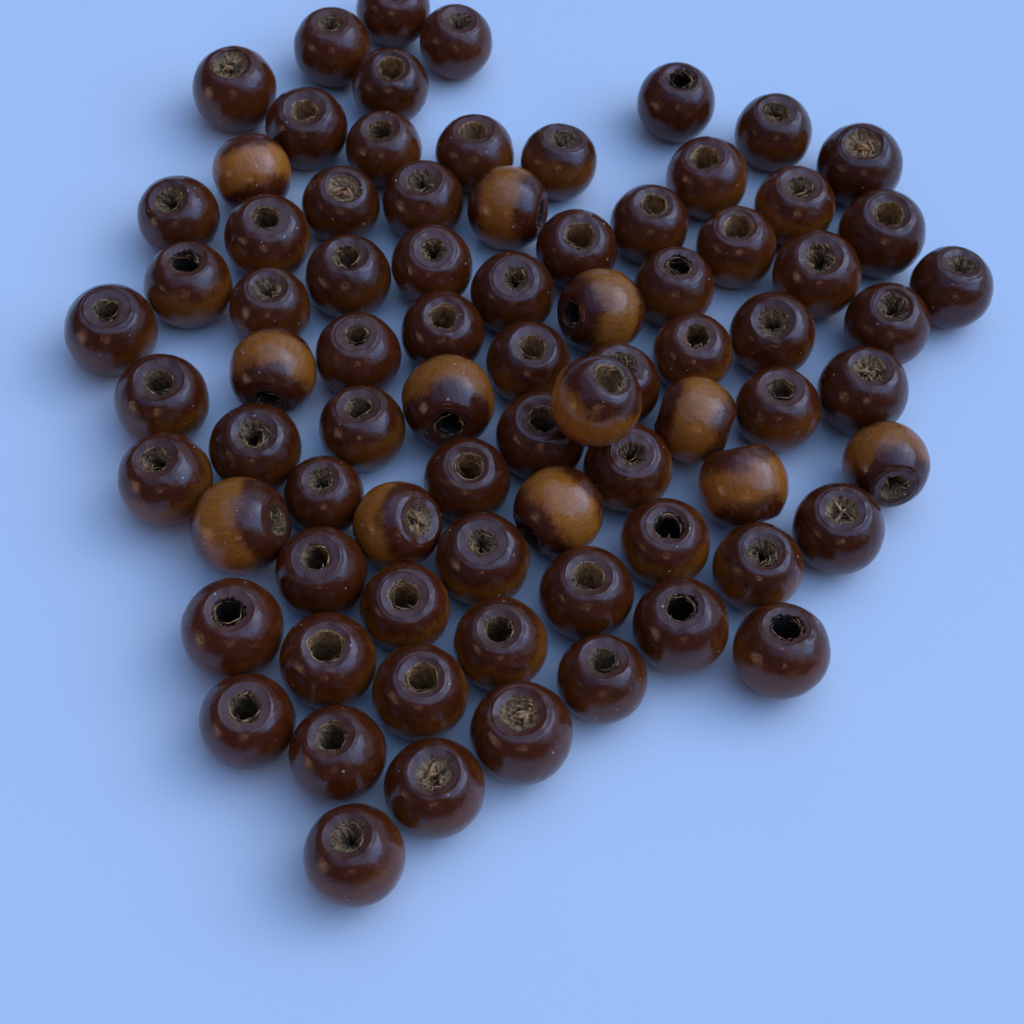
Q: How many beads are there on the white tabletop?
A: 79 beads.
